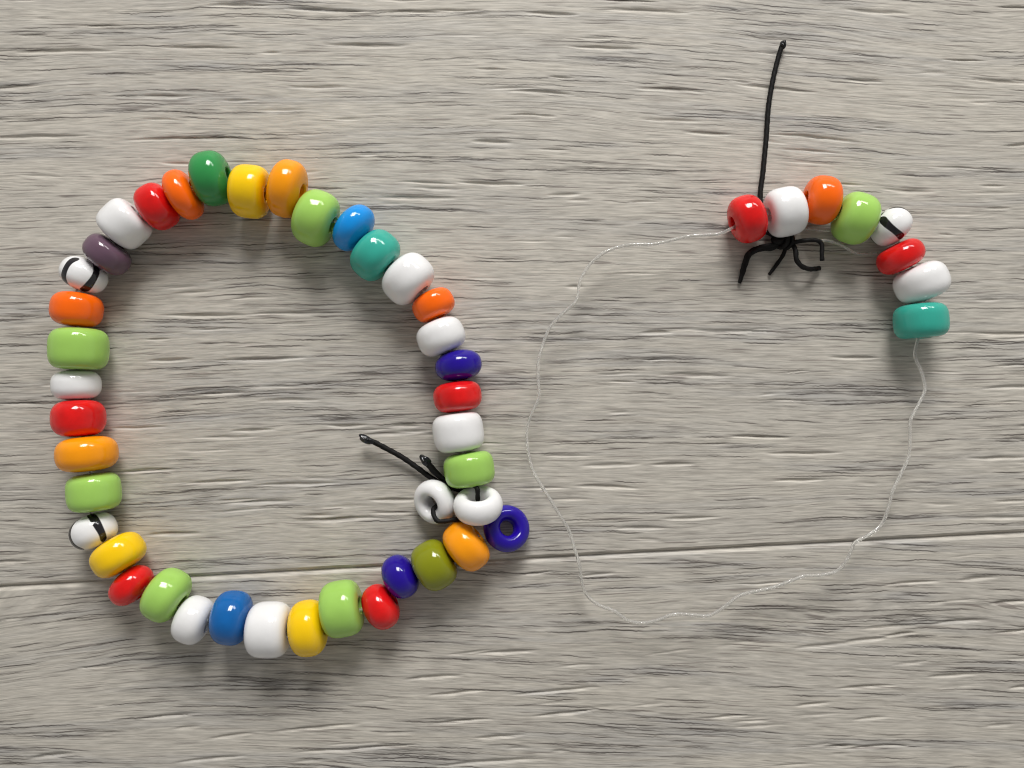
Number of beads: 48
